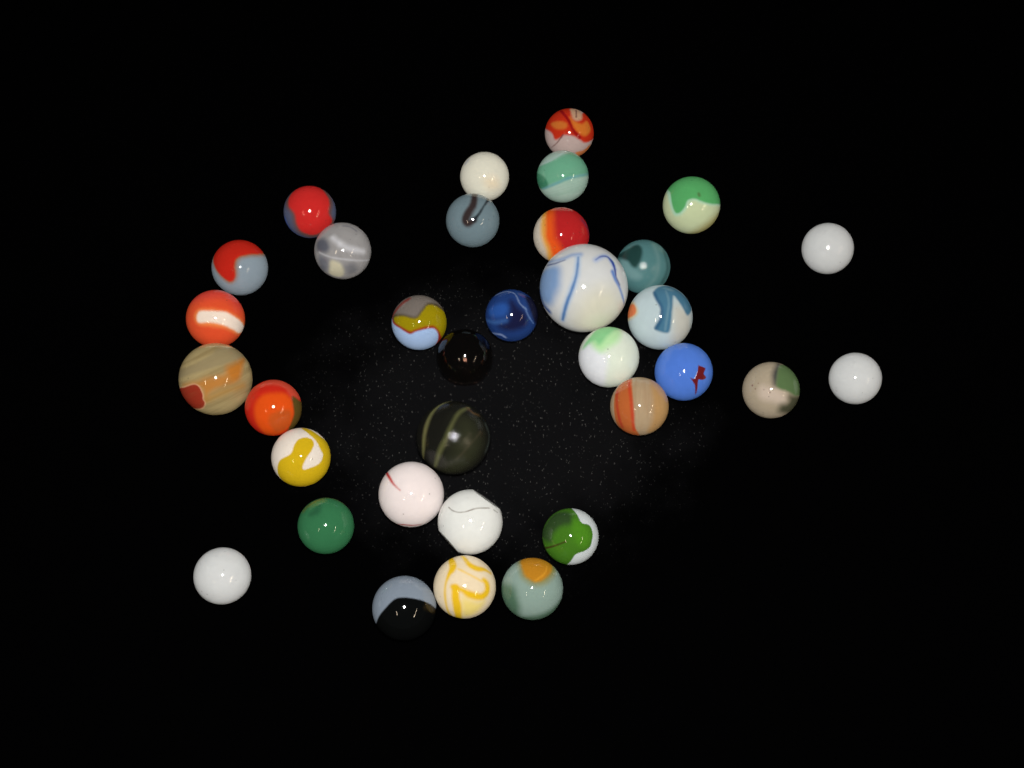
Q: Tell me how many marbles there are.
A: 34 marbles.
